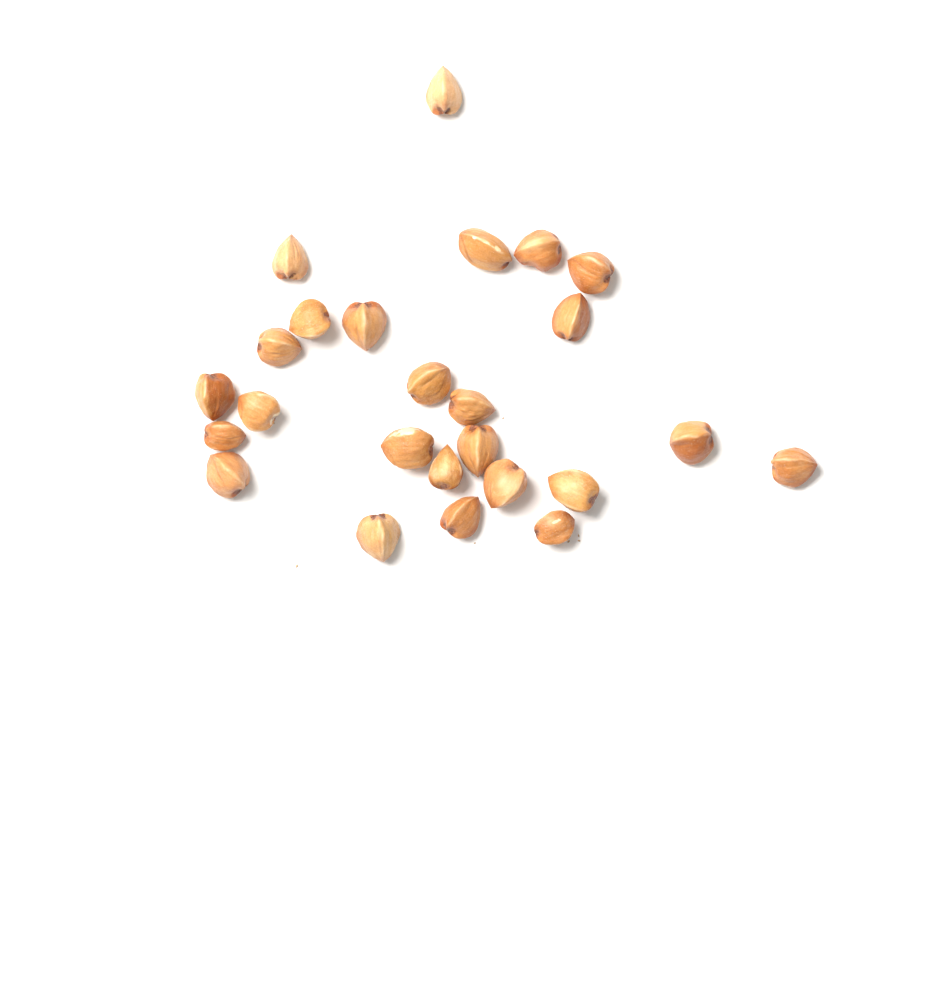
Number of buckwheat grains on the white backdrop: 25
